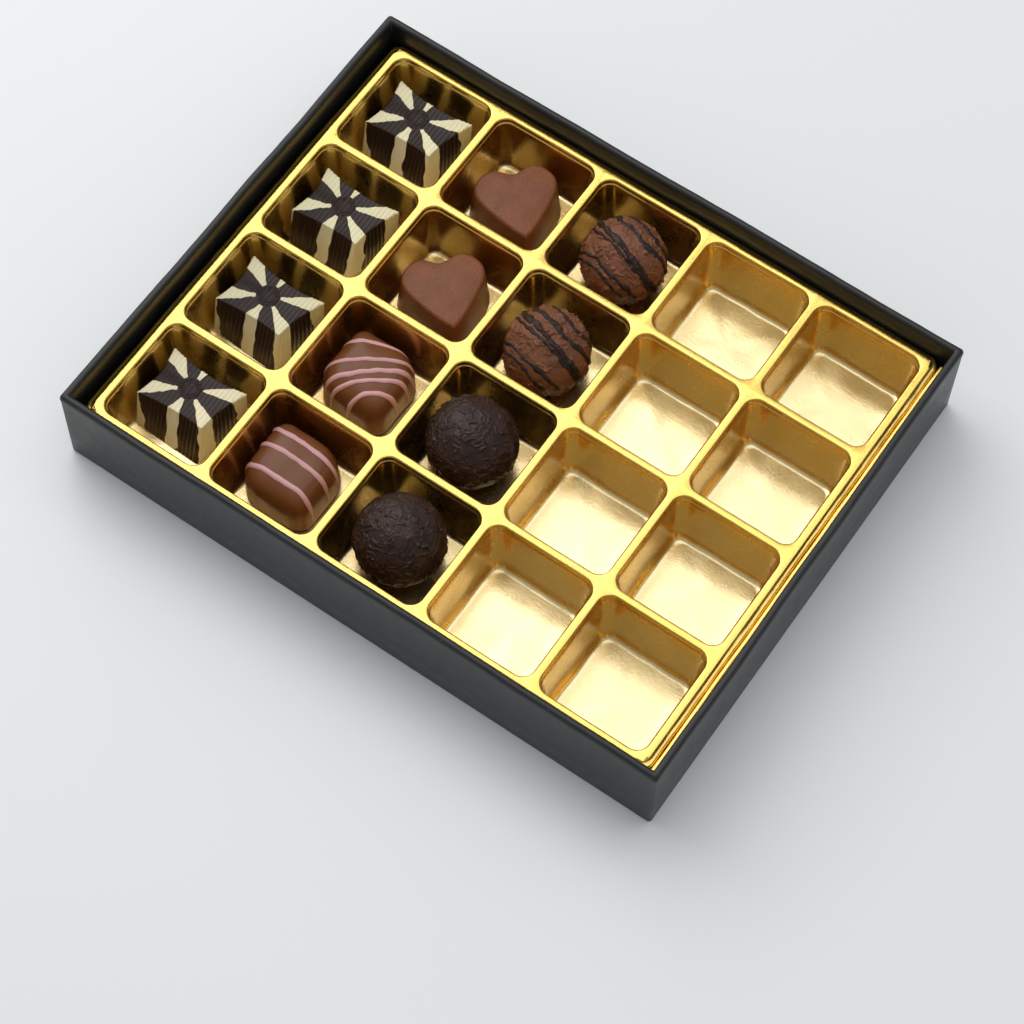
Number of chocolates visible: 12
